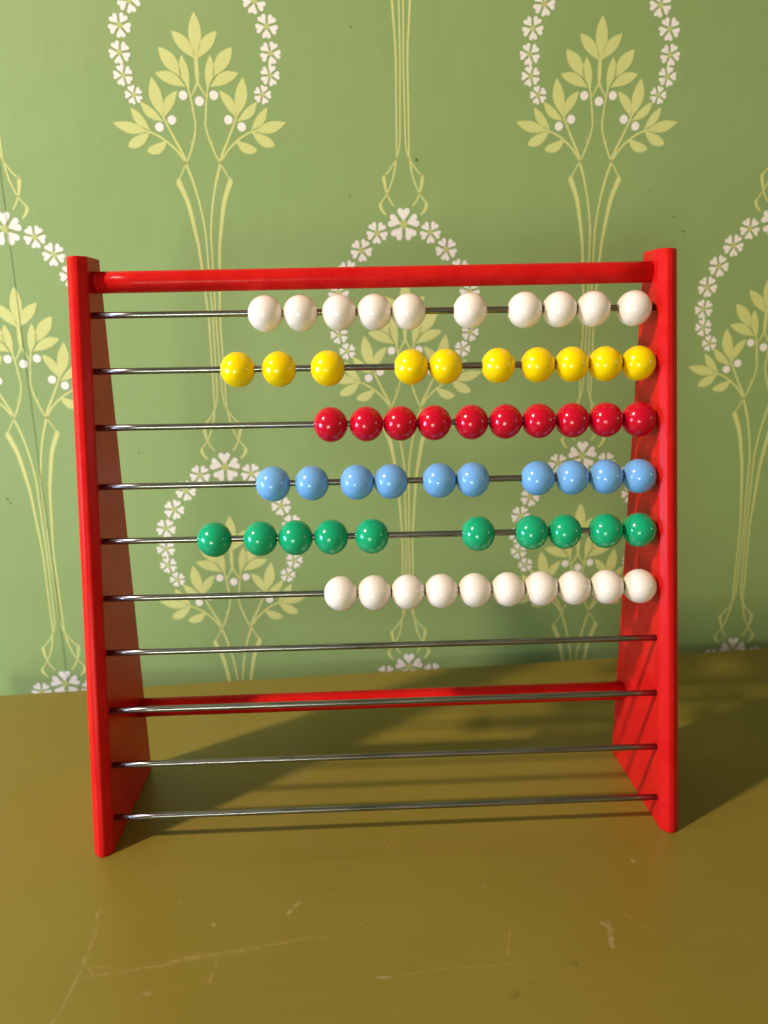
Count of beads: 60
